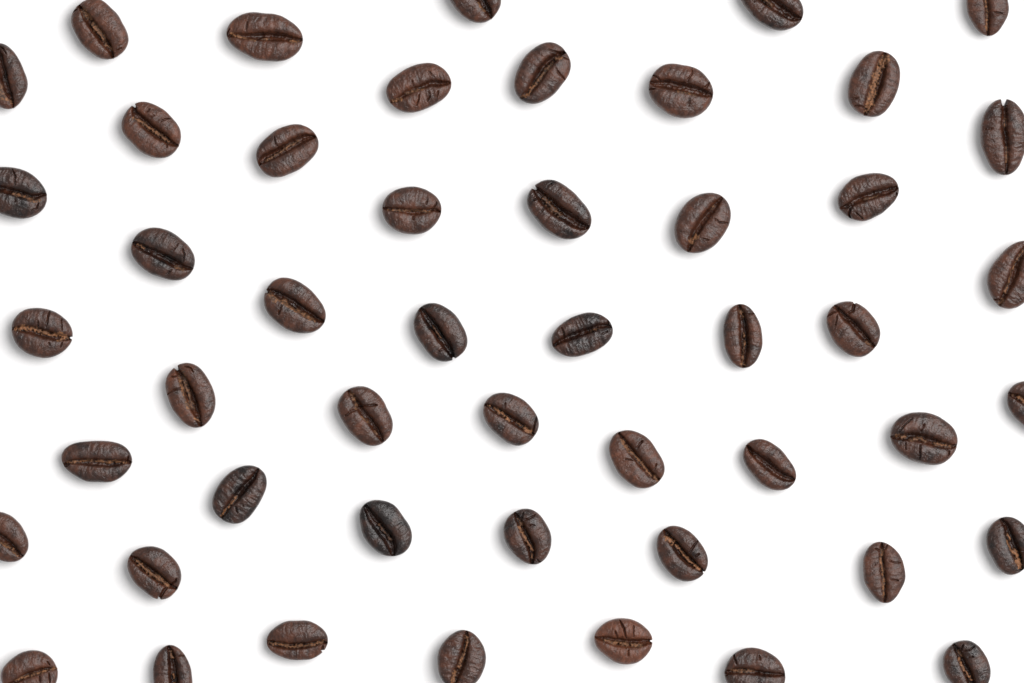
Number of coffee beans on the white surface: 49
